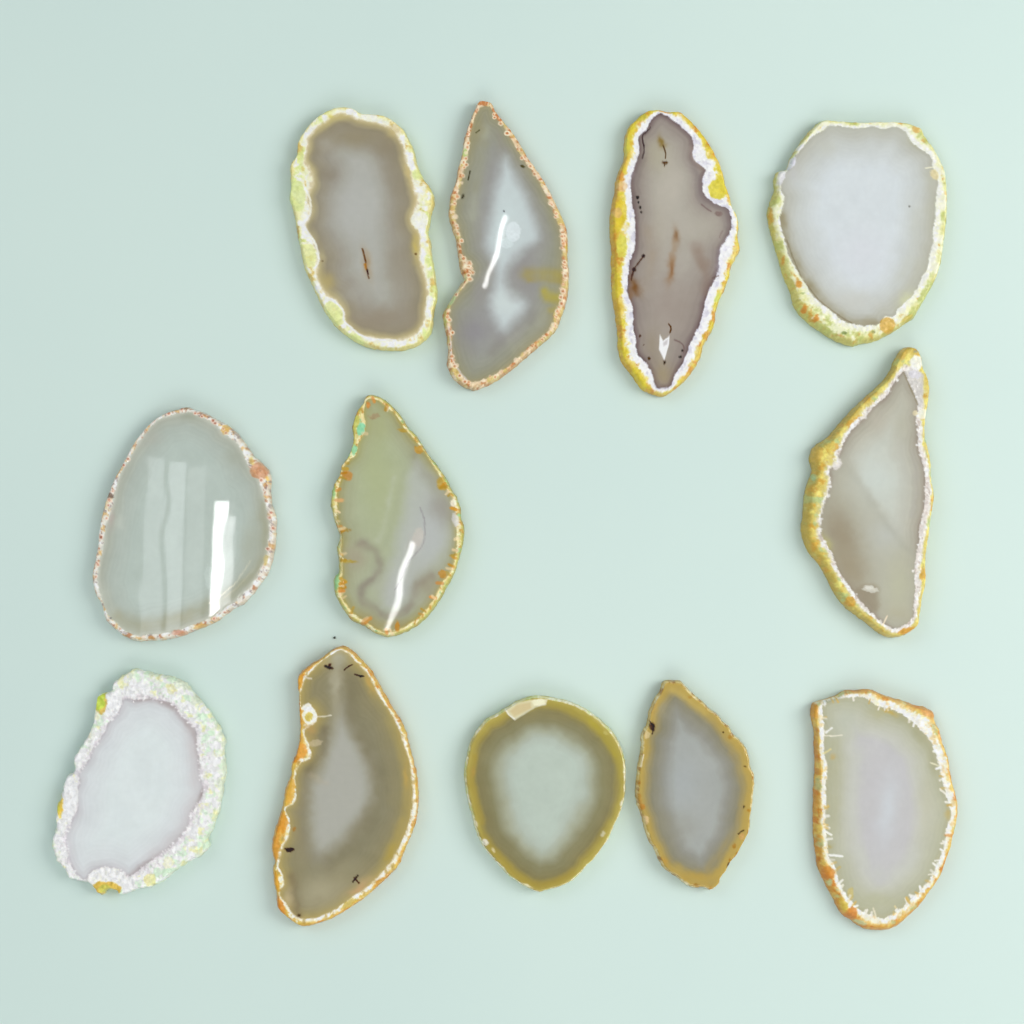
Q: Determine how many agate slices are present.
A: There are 12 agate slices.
